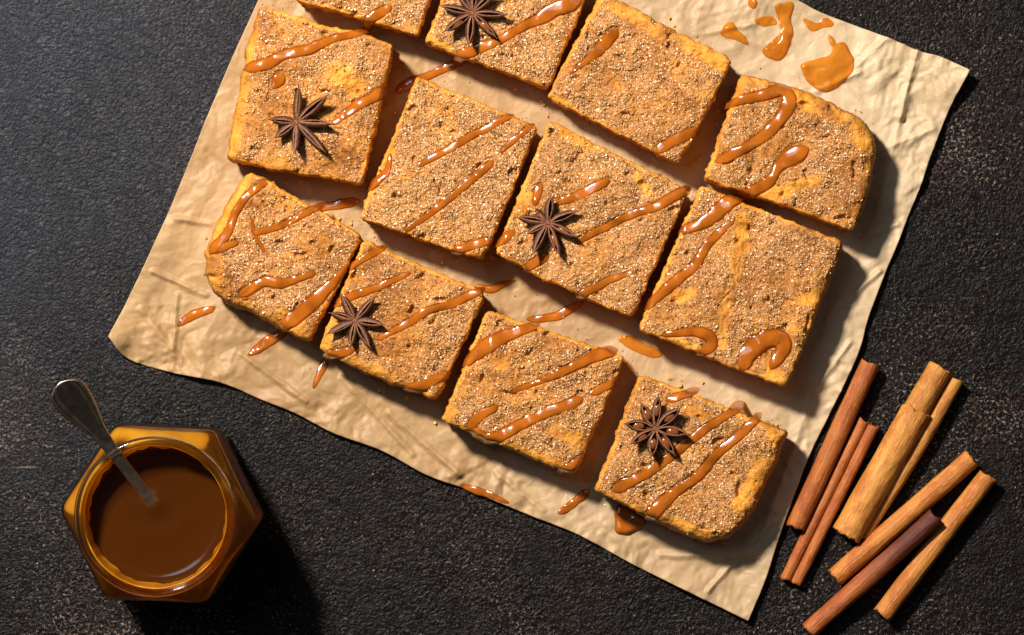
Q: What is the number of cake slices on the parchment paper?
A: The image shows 12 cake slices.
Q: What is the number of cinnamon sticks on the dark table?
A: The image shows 6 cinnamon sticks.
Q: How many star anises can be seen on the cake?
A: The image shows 5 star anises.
